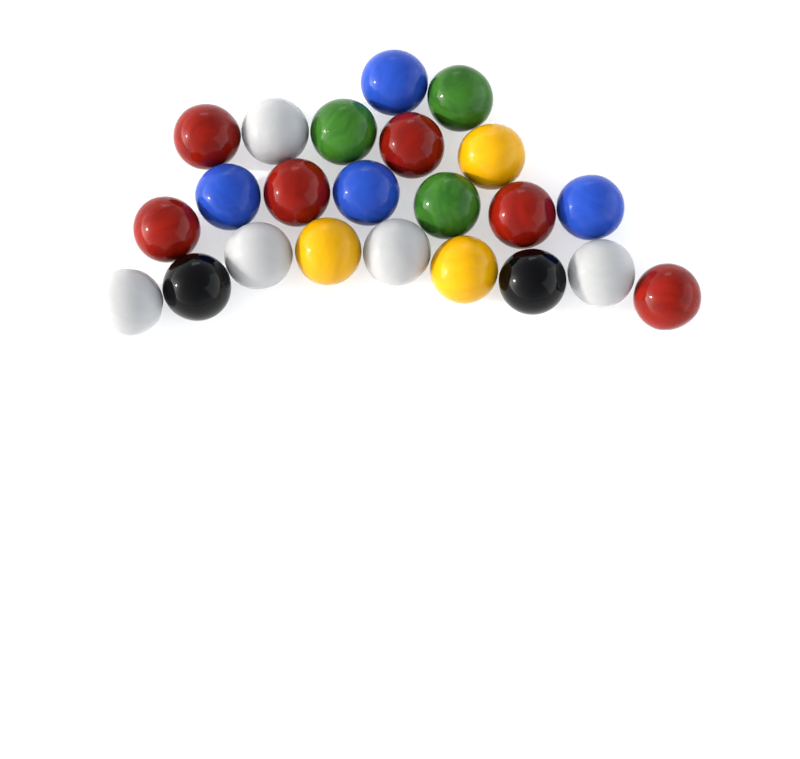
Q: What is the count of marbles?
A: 23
